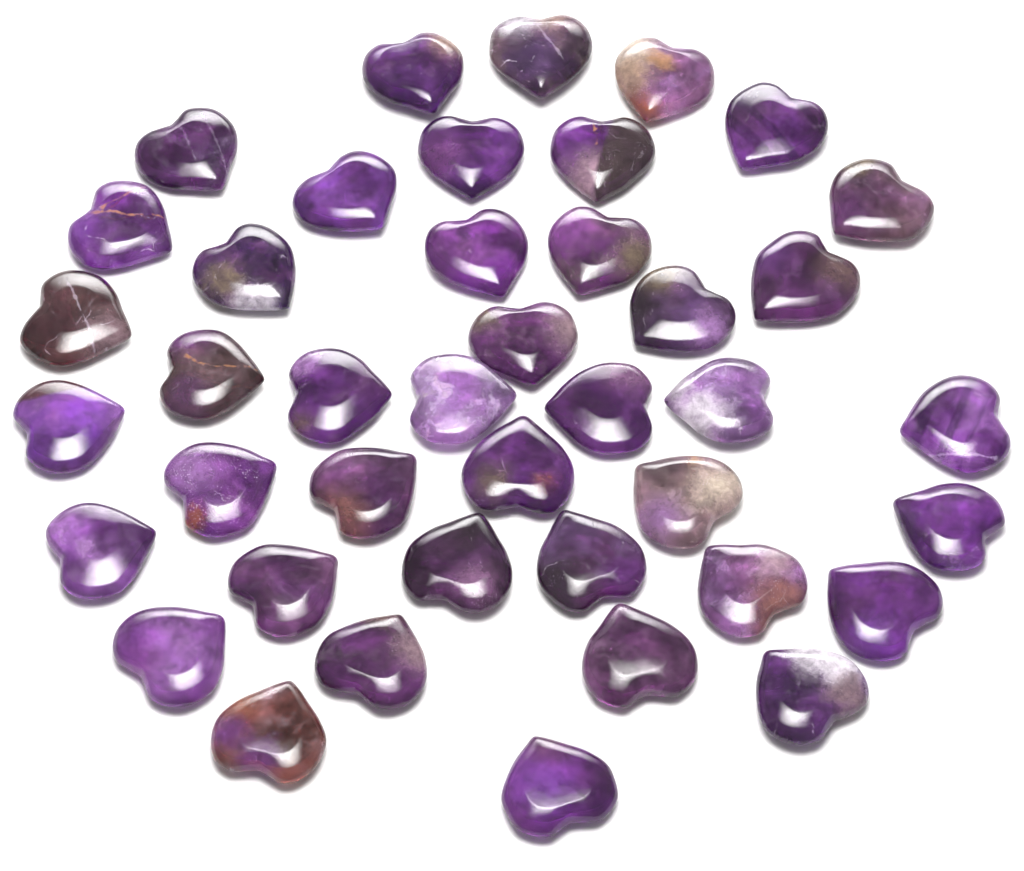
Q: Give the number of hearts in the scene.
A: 41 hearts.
